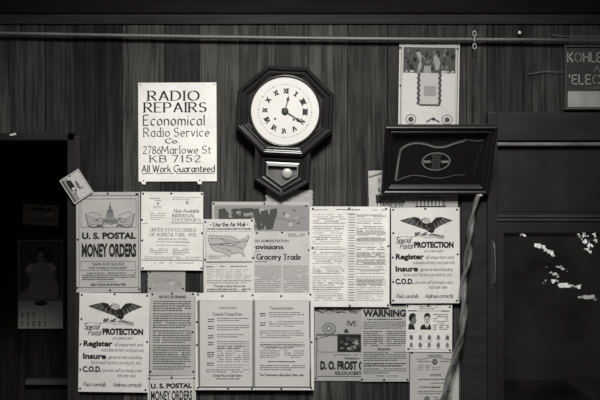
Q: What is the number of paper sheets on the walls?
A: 24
